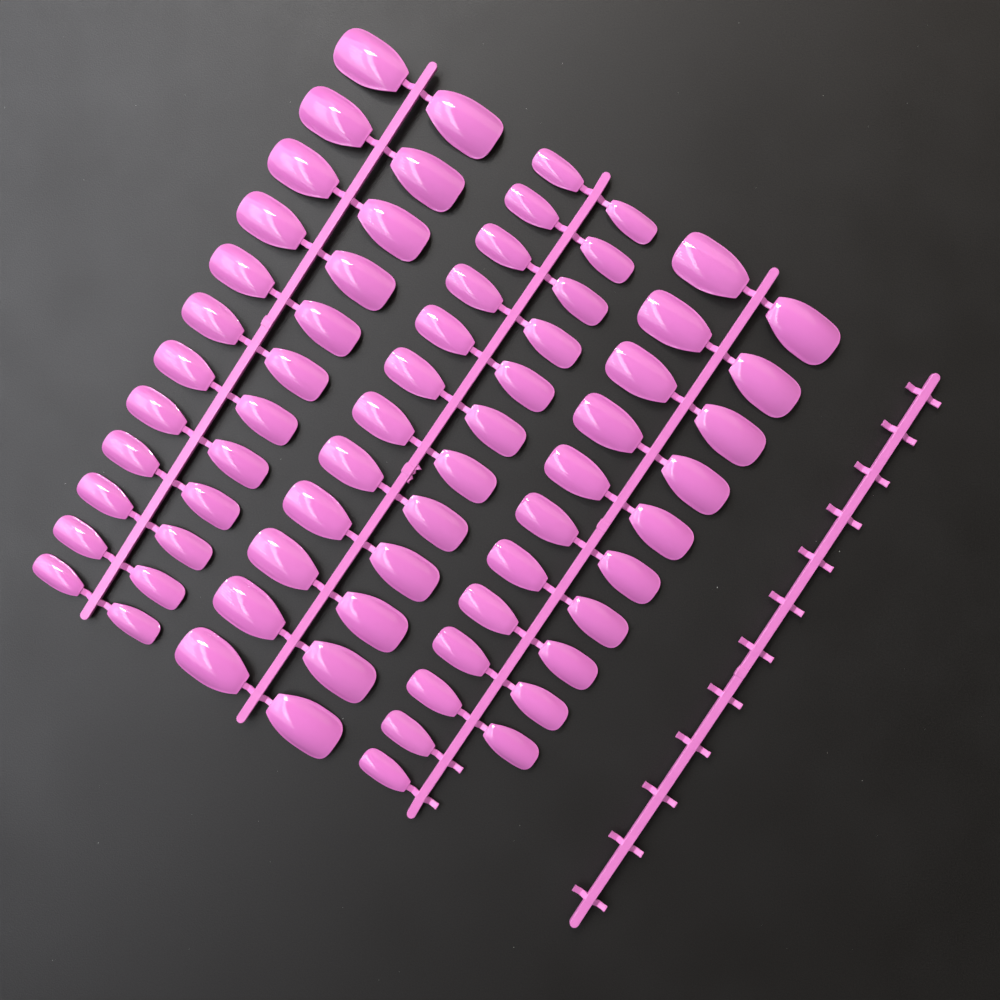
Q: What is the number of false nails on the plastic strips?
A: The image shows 70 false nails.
